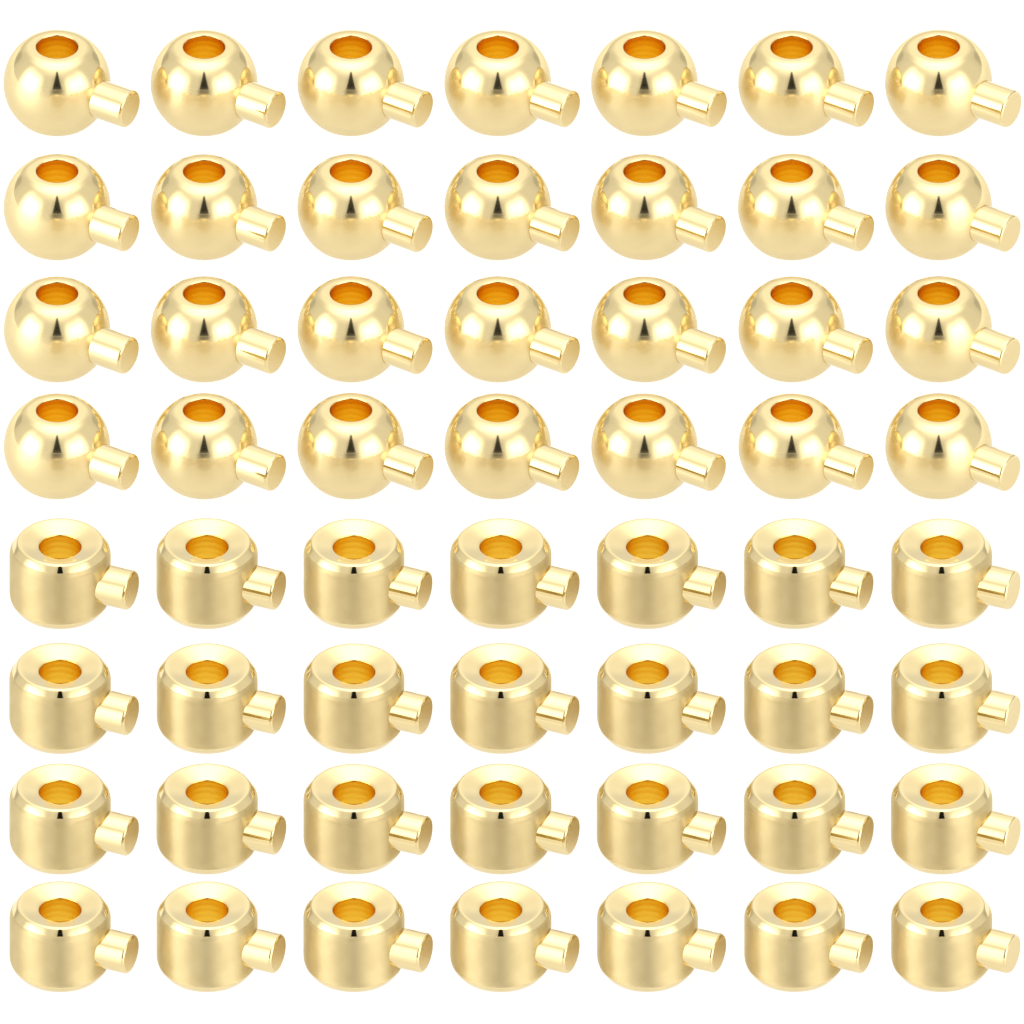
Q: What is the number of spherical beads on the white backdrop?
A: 28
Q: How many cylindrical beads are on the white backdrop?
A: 28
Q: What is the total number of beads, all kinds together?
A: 56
